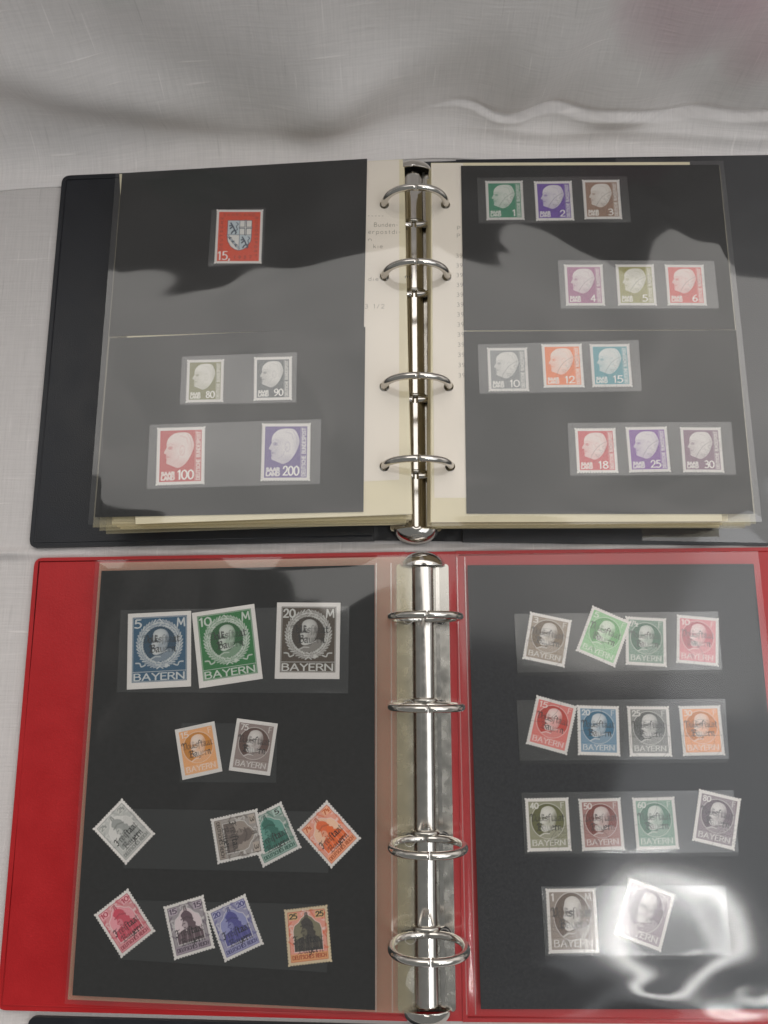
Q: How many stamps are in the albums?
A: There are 44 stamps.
